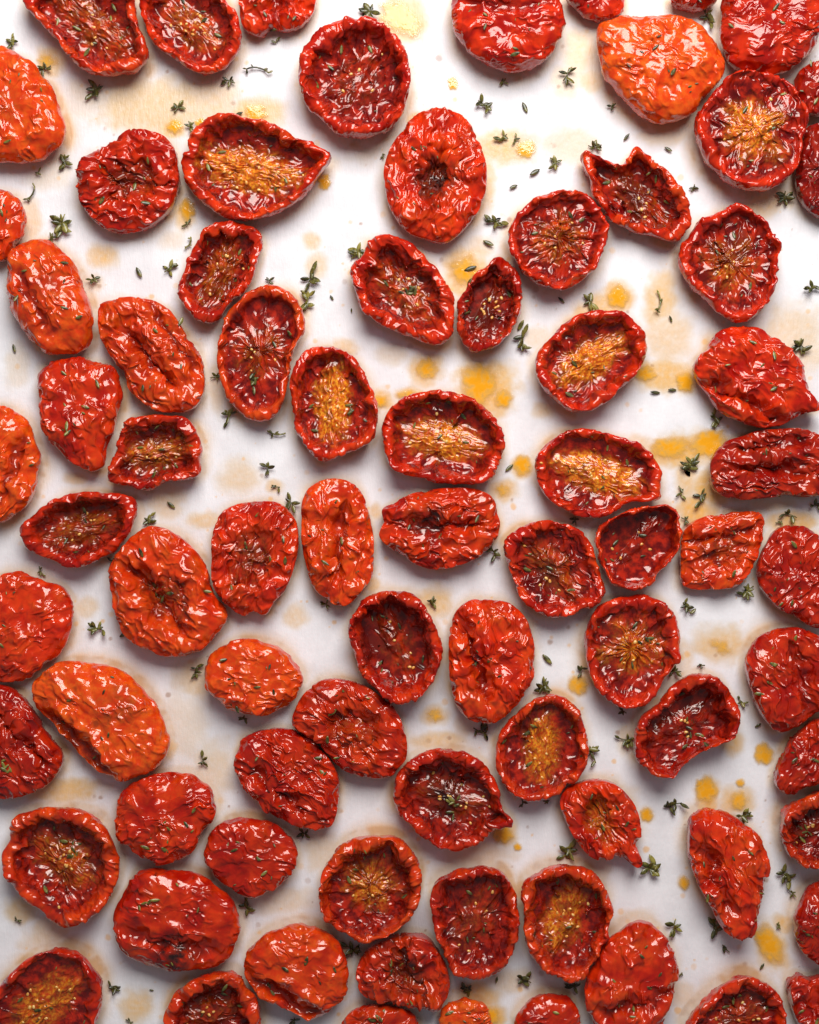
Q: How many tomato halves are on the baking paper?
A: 79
